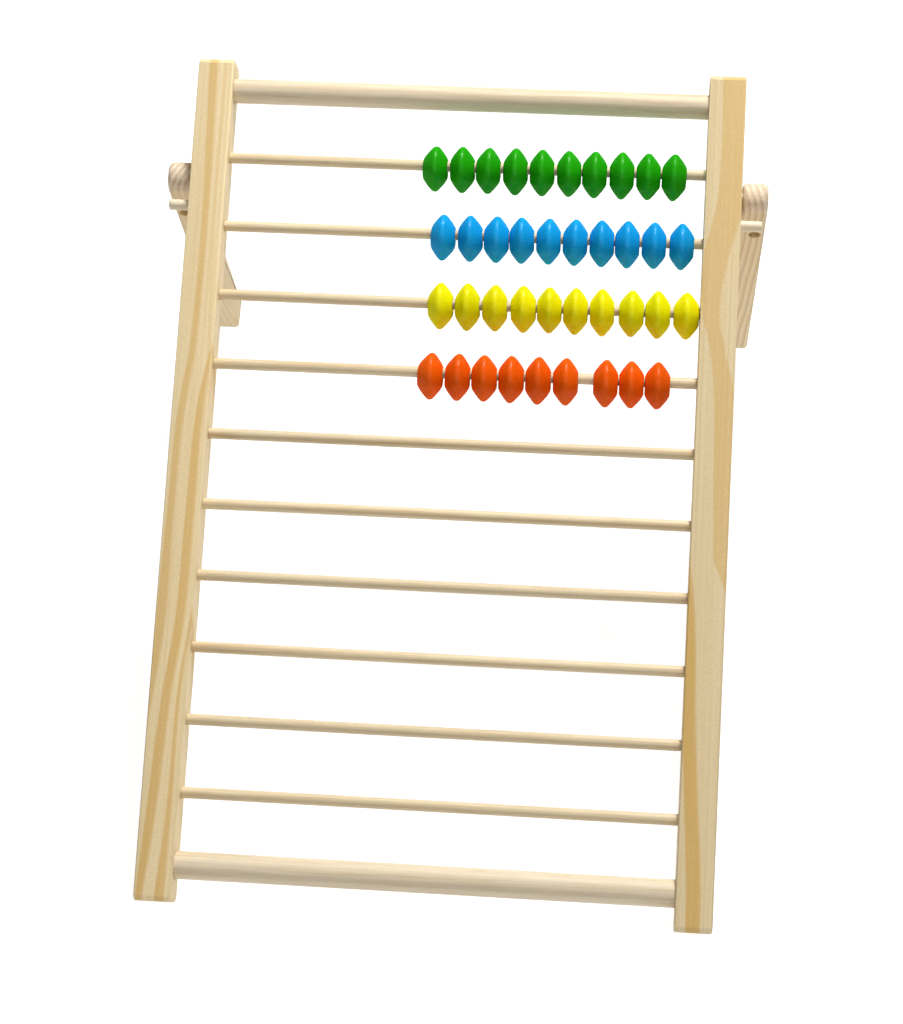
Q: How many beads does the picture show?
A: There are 39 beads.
